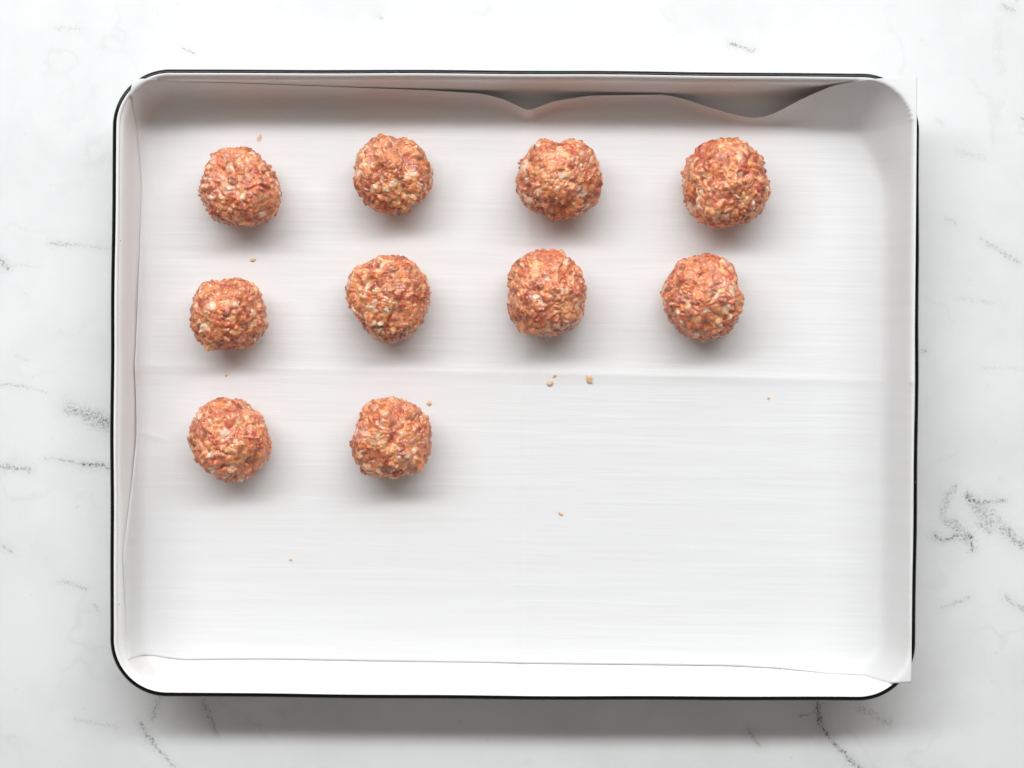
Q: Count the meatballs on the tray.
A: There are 10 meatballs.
